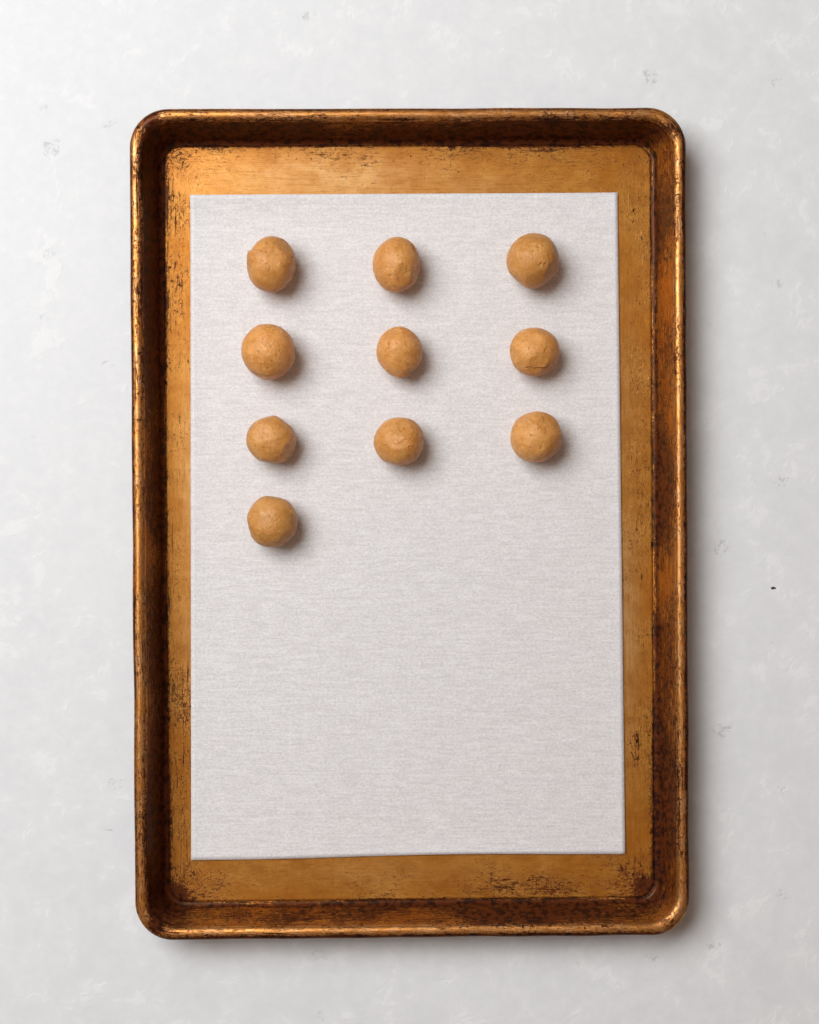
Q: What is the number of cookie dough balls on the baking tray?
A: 10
